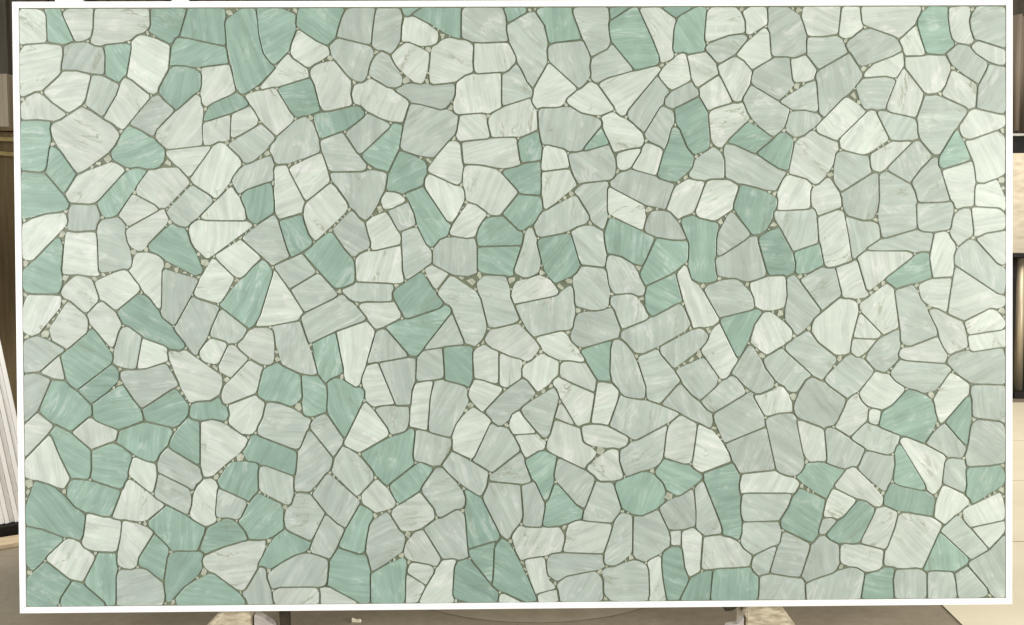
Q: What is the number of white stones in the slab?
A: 194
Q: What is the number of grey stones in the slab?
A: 172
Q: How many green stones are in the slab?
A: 117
